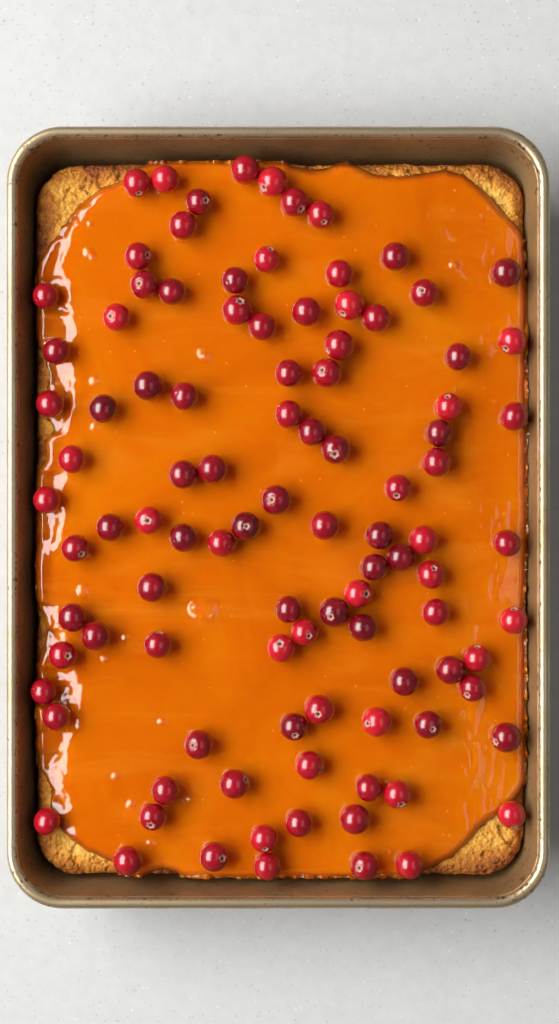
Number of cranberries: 101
